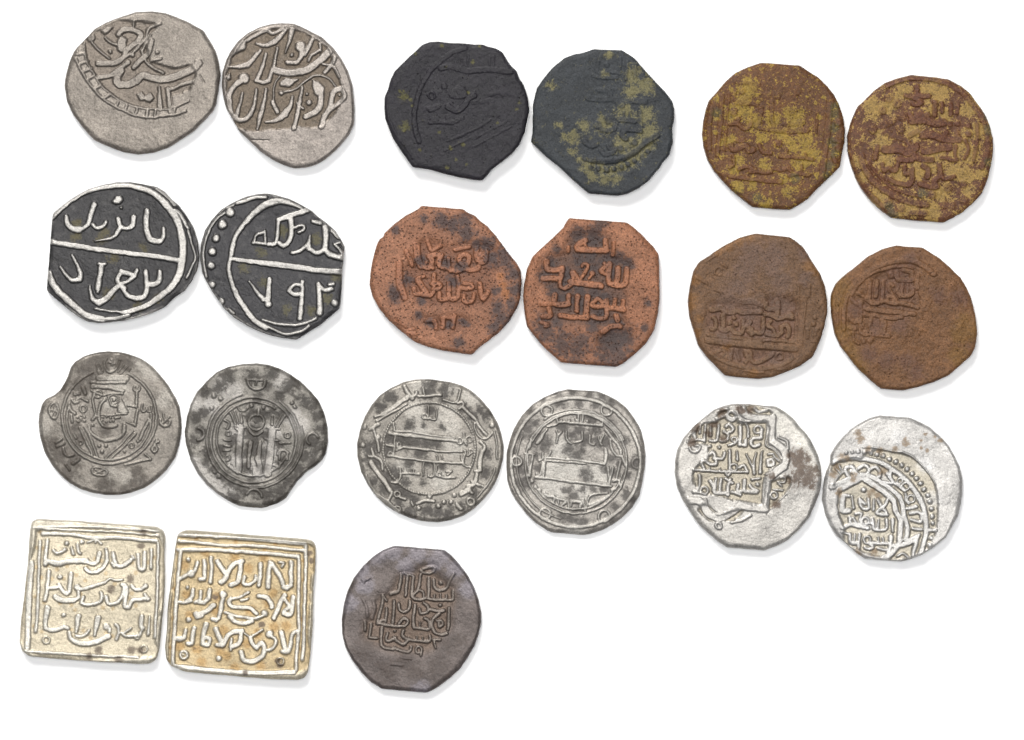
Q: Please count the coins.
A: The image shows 21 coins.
